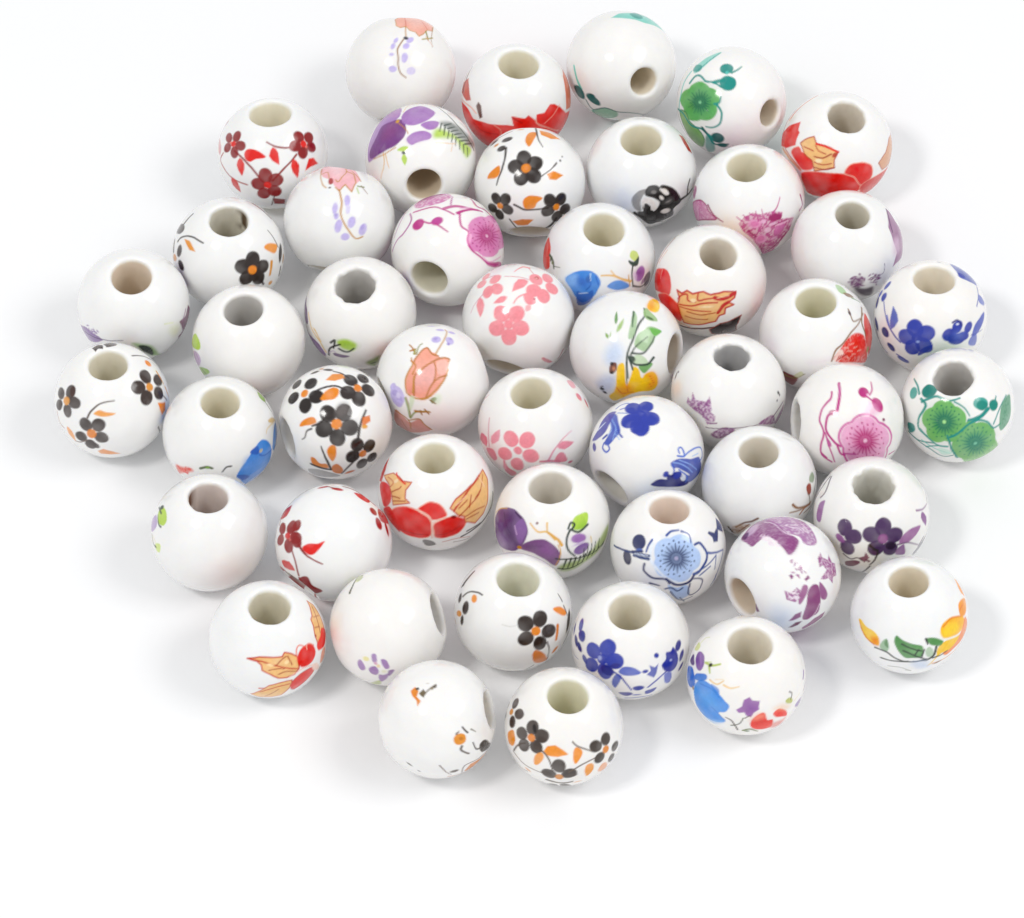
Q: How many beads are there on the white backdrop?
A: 48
